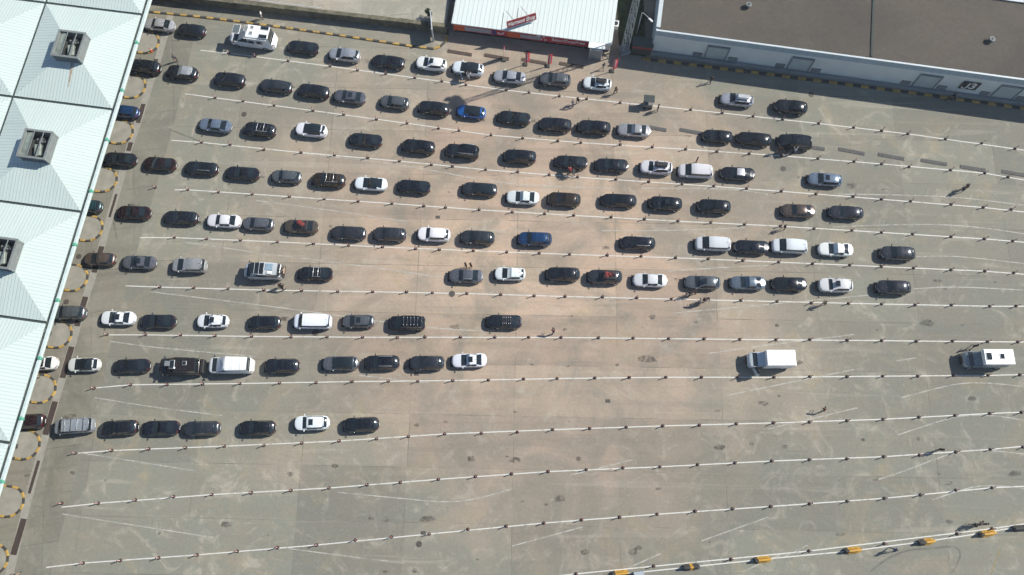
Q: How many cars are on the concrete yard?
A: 114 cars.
